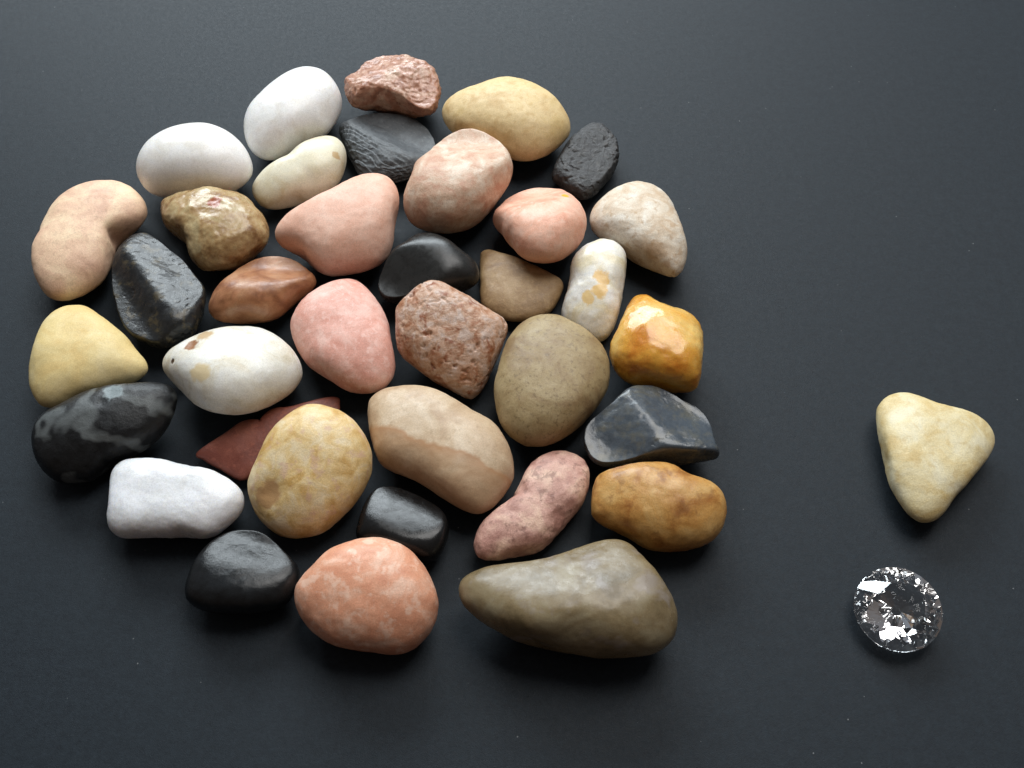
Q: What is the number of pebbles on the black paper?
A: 37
